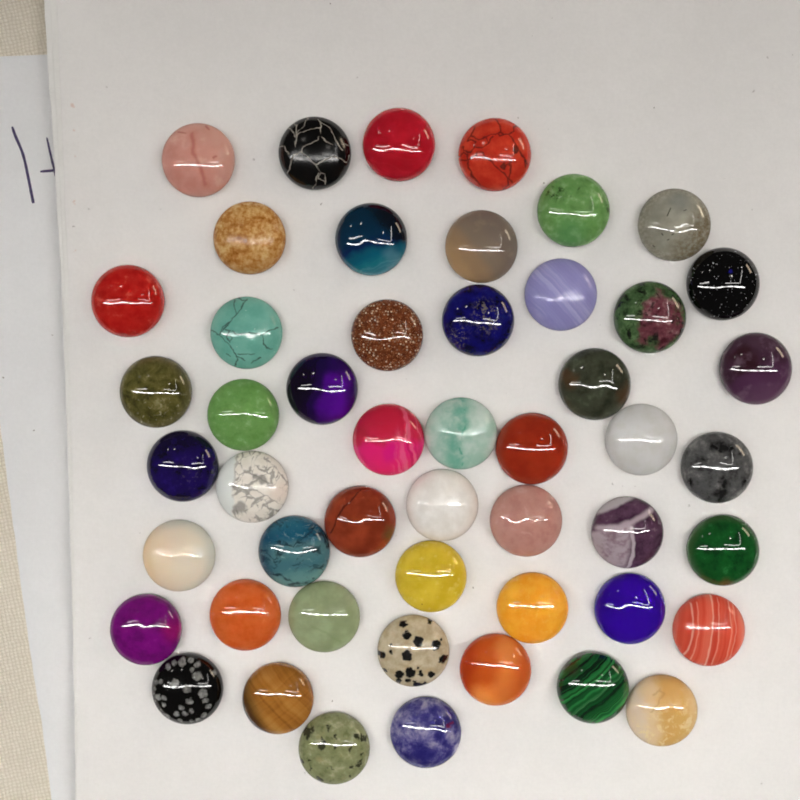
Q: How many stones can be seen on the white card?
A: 50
